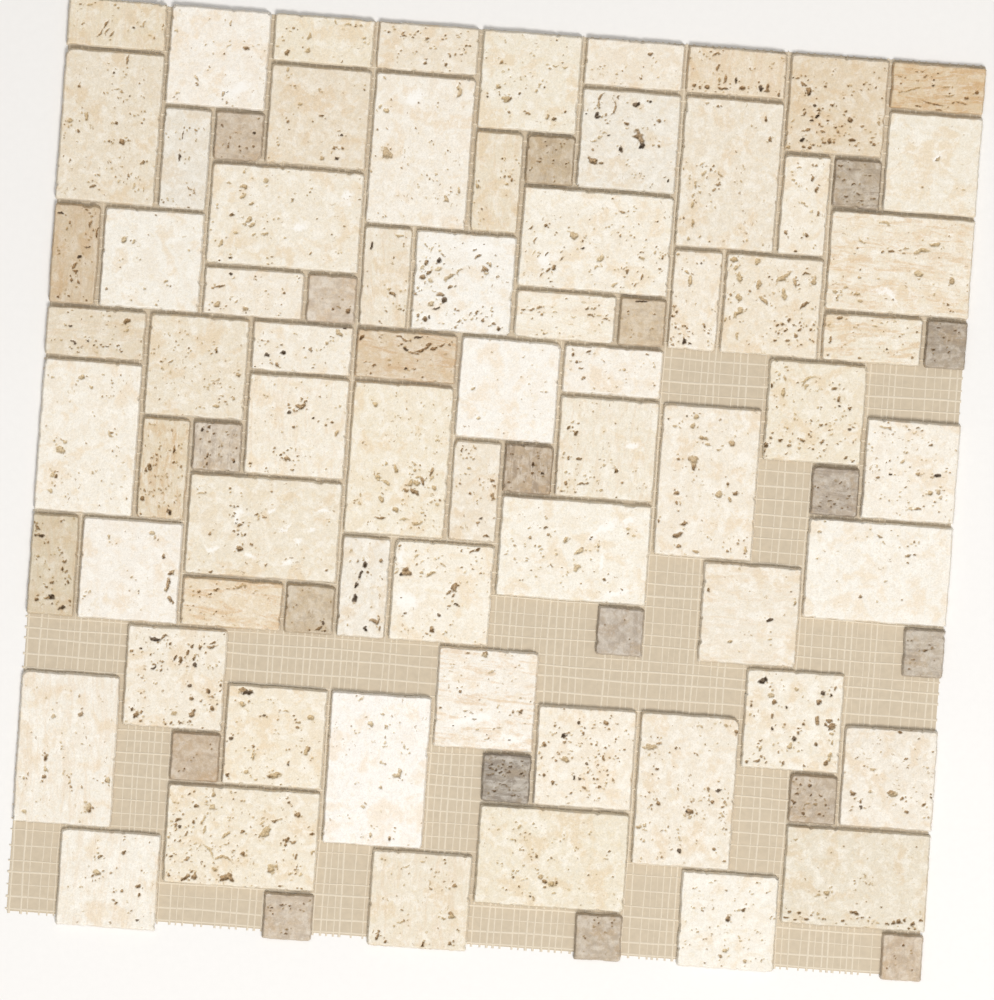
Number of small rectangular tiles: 24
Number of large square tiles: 27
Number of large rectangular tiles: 18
